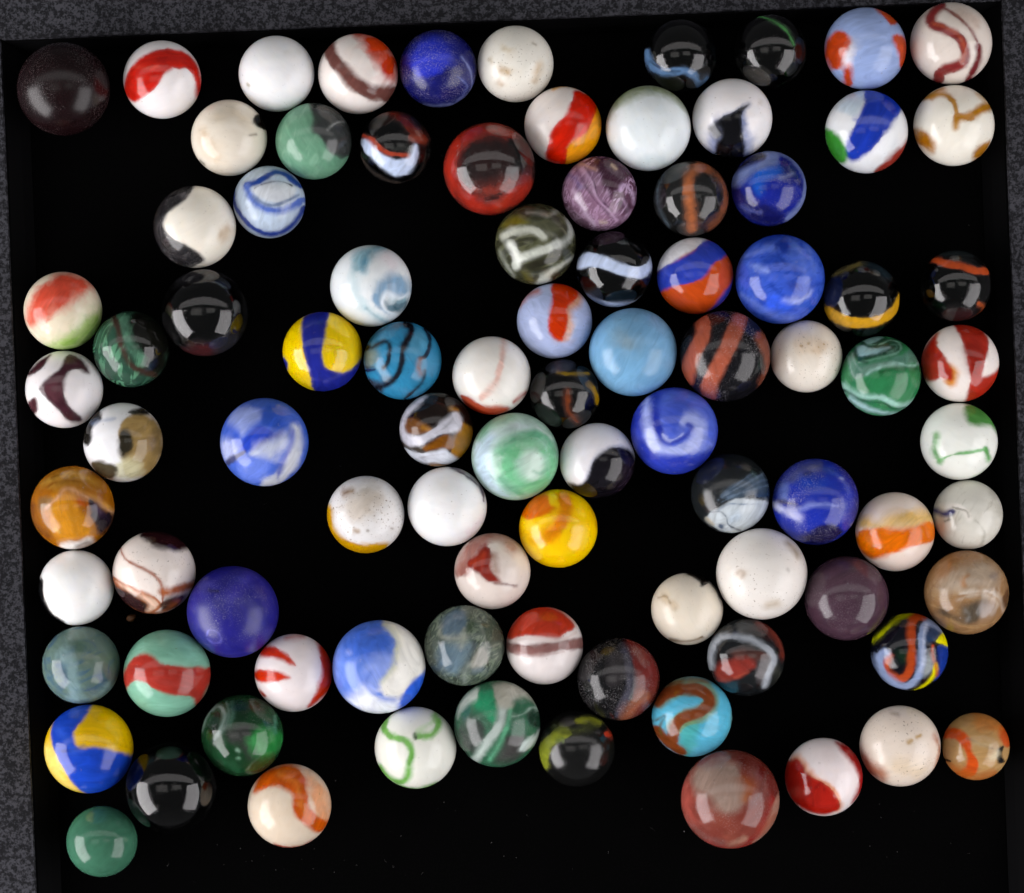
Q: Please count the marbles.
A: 90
